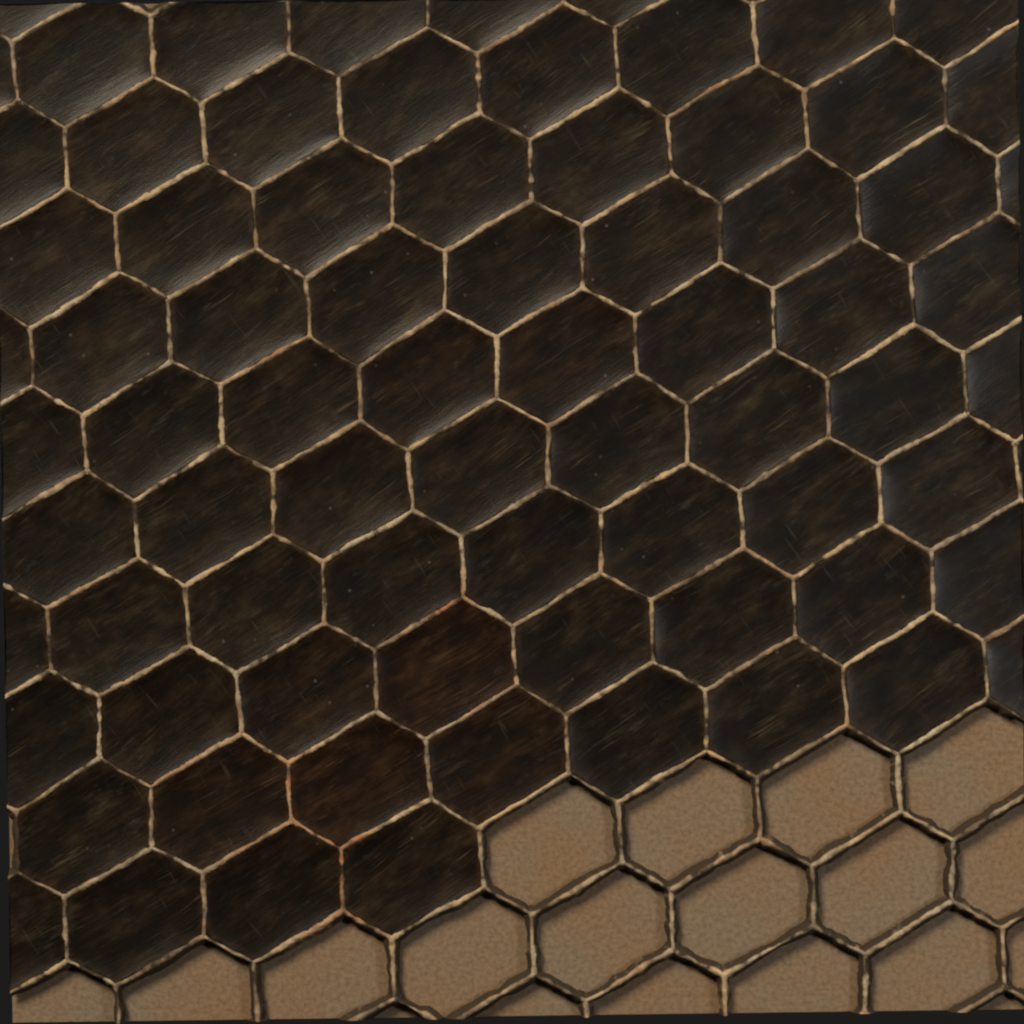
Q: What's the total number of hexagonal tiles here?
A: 76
